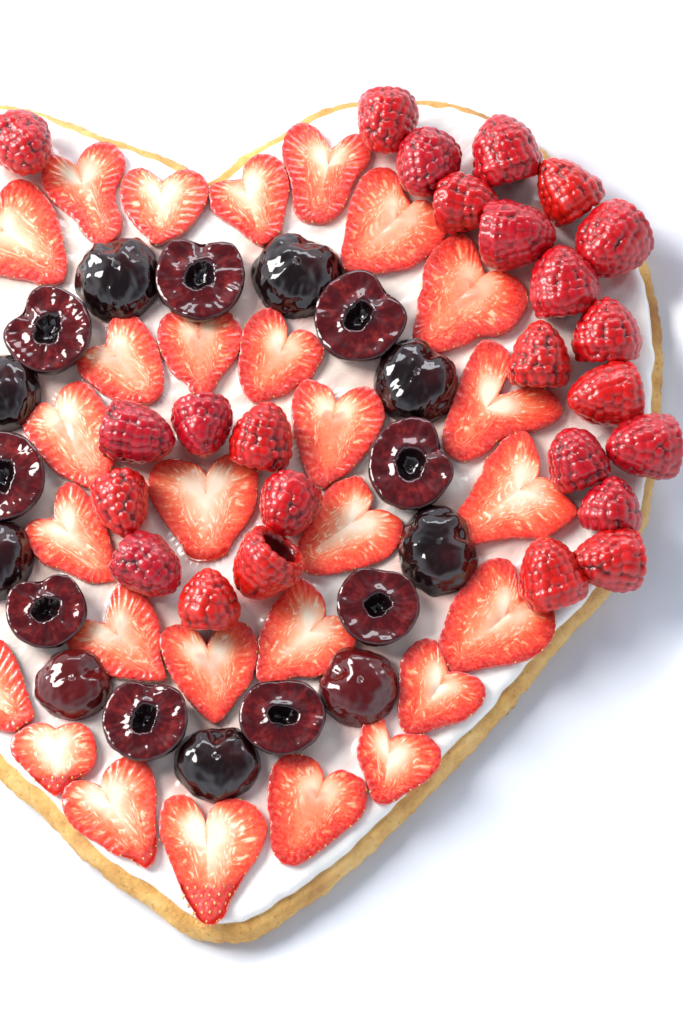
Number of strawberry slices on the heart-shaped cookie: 28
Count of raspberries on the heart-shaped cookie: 25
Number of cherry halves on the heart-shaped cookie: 18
